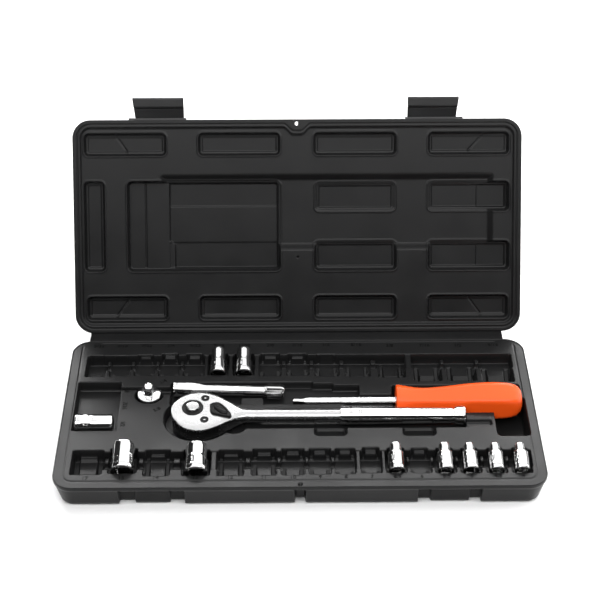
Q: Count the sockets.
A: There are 10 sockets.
